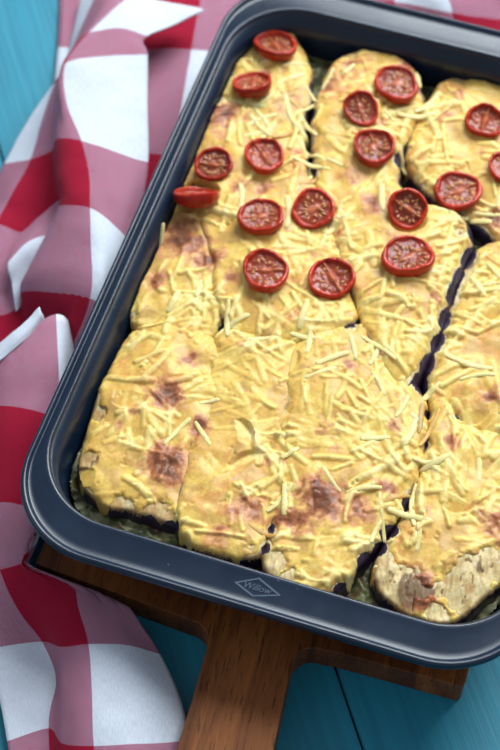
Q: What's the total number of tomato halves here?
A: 17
